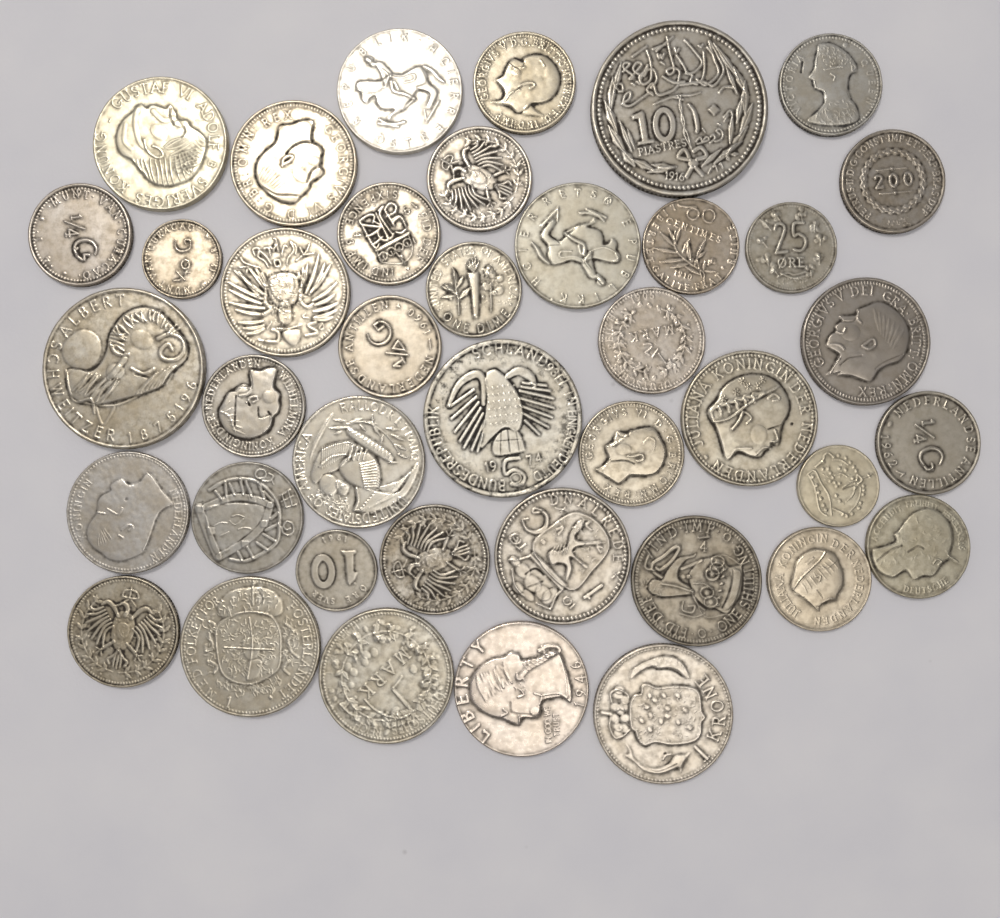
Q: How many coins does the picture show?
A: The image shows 40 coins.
